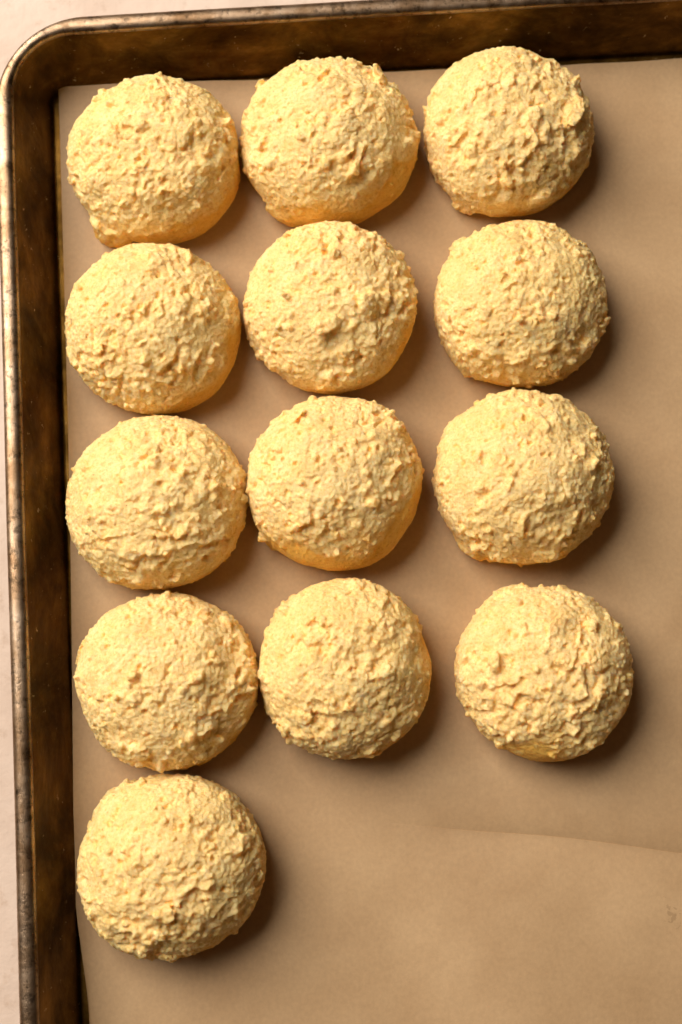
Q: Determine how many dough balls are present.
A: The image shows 13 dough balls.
